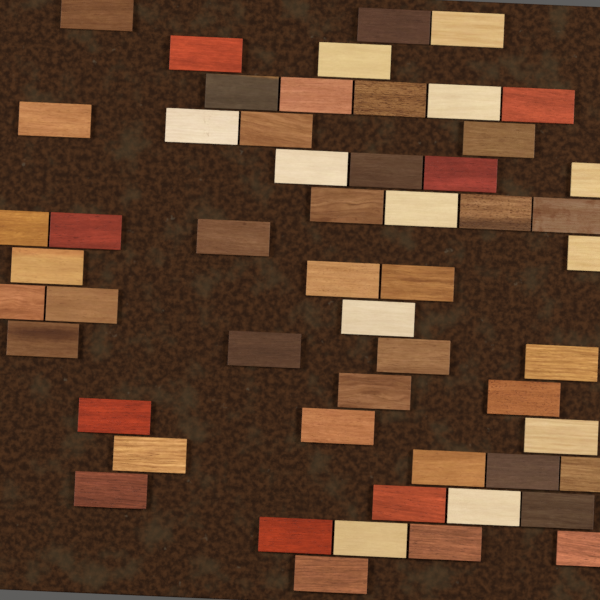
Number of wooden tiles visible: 54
